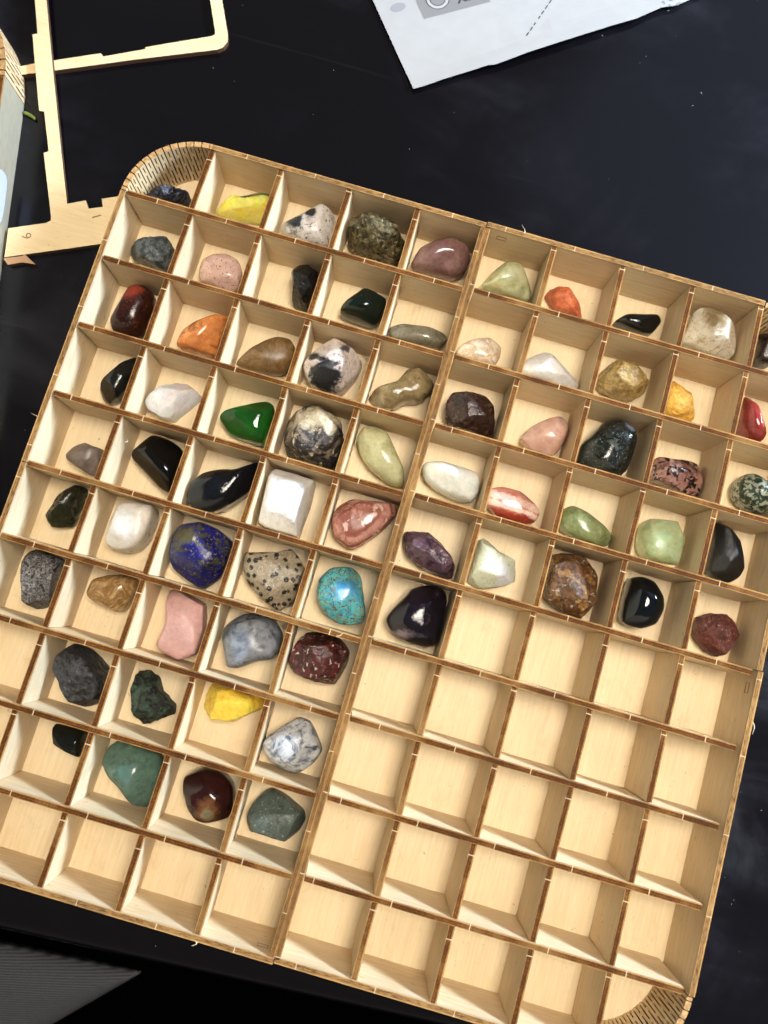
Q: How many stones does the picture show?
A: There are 69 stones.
